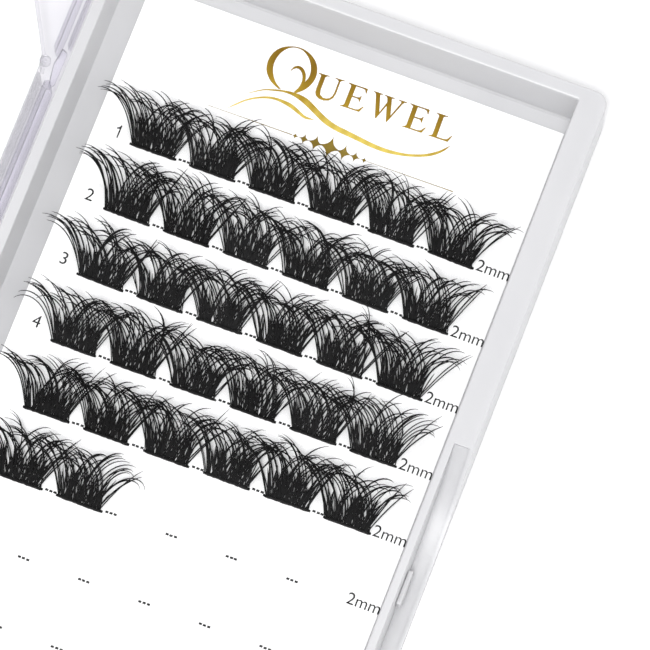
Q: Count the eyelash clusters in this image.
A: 32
